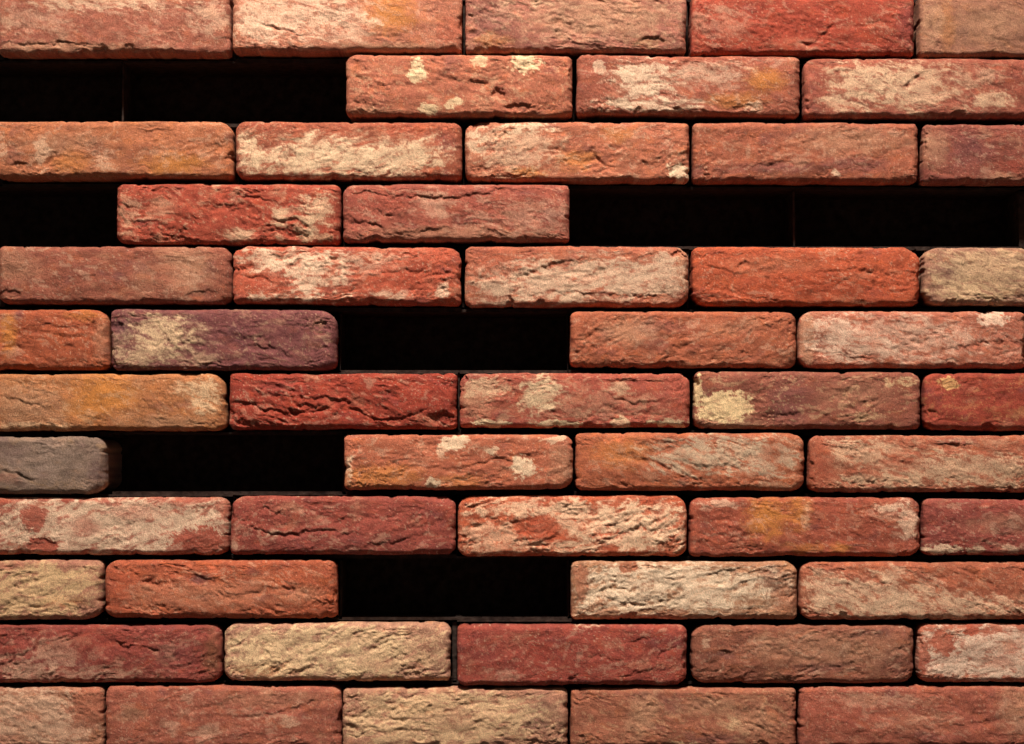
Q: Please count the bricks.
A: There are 52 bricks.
